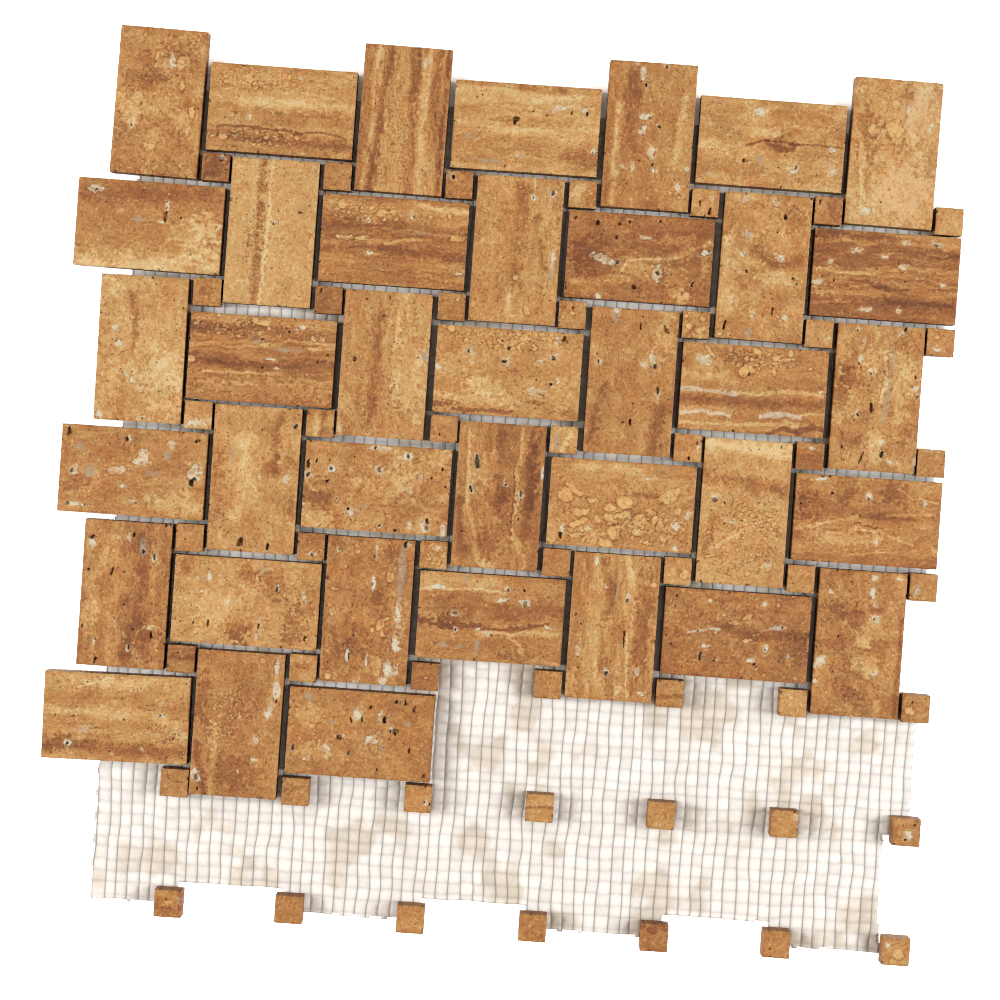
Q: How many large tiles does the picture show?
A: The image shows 38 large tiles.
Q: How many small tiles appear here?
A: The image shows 49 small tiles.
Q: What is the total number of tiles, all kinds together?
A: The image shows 87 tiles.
